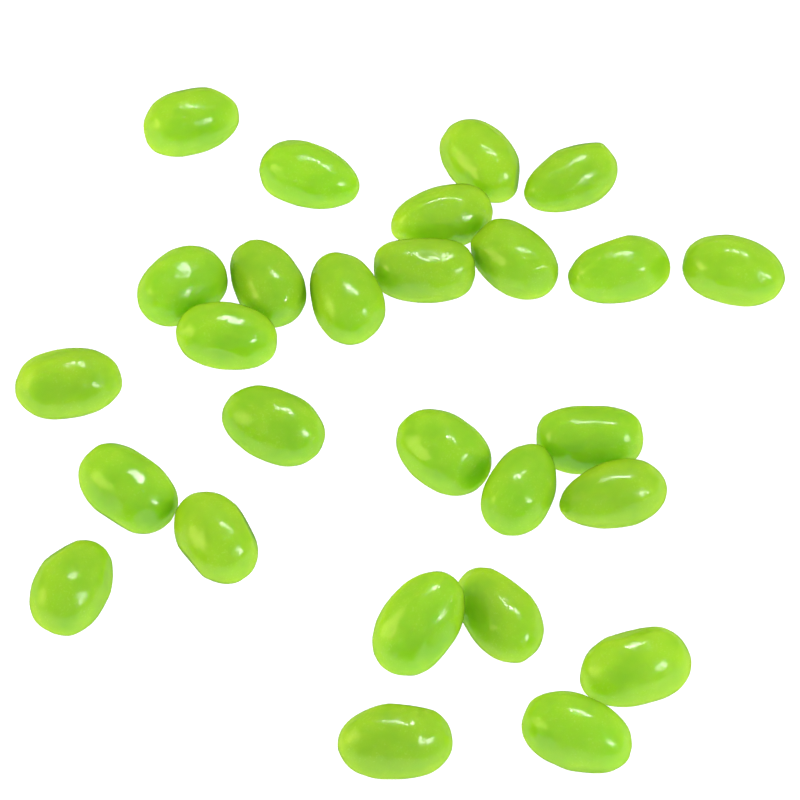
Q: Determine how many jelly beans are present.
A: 27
